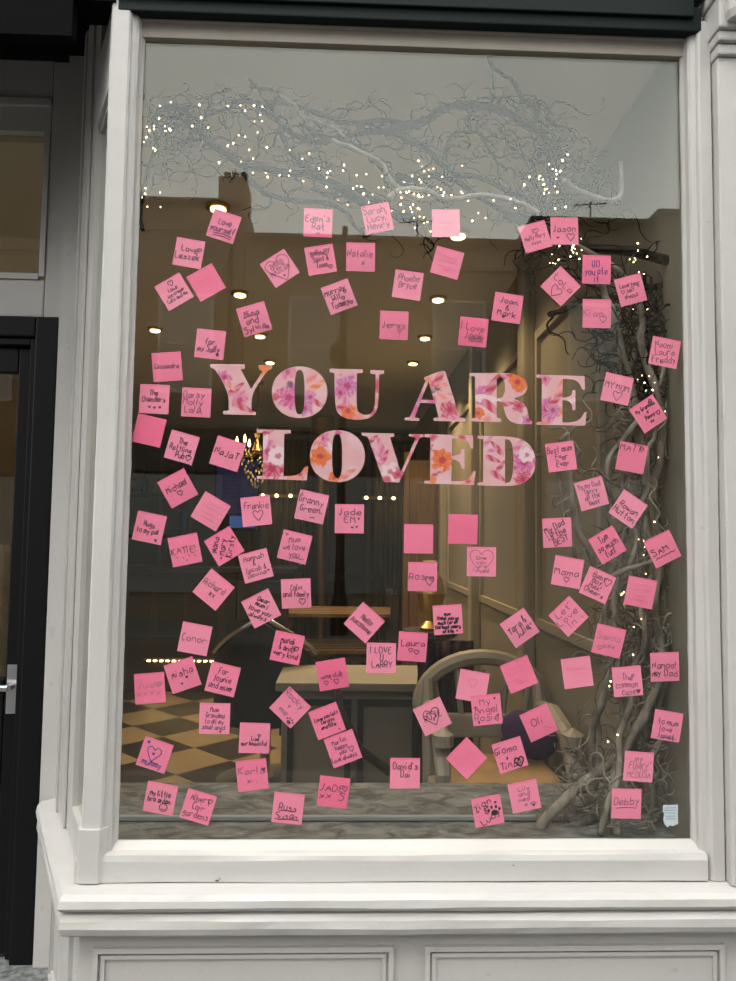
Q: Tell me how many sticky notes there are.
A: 100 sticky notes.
